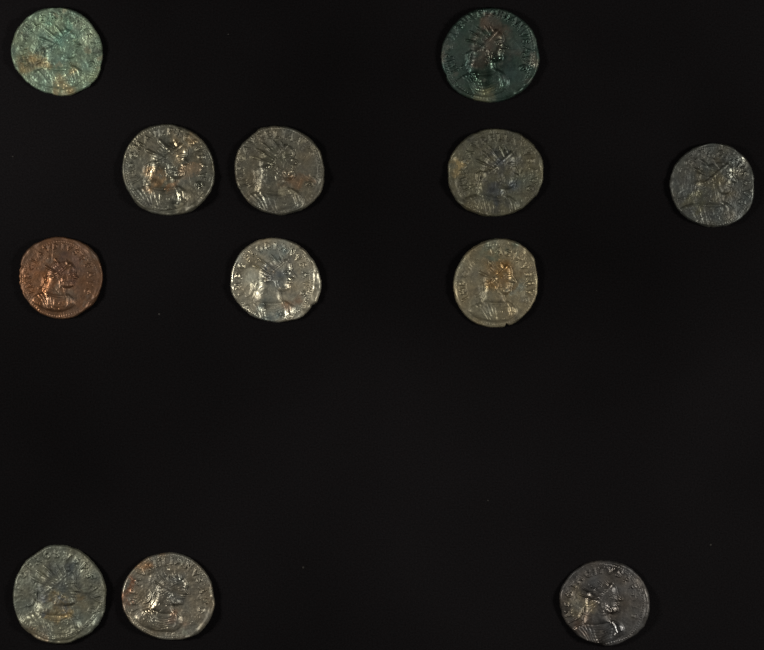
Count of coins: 12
